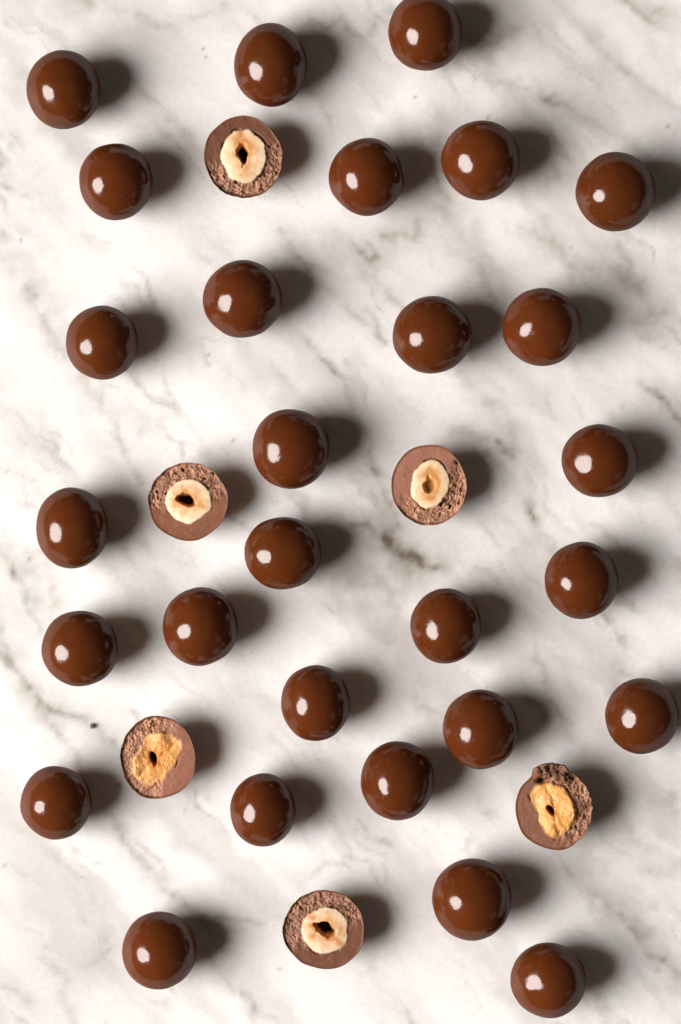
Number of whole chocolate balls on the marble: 28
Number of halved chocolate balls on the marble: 6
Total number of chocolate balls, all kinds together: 34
